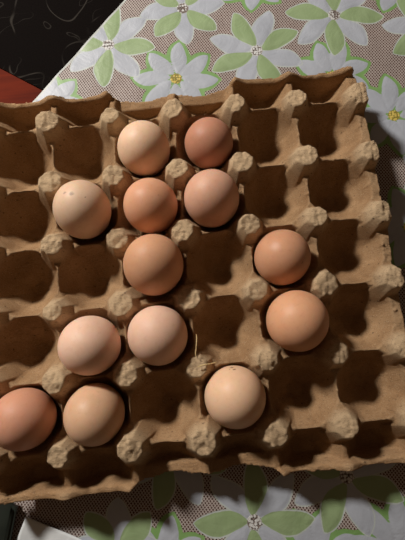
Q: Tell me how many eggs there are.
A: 13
